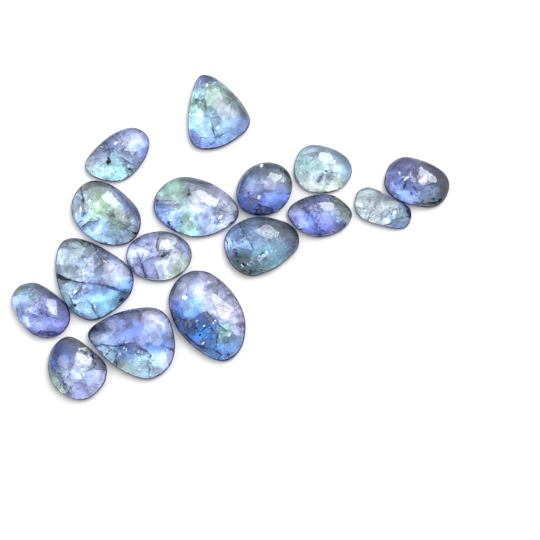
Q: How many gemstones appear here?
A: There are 16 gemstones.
